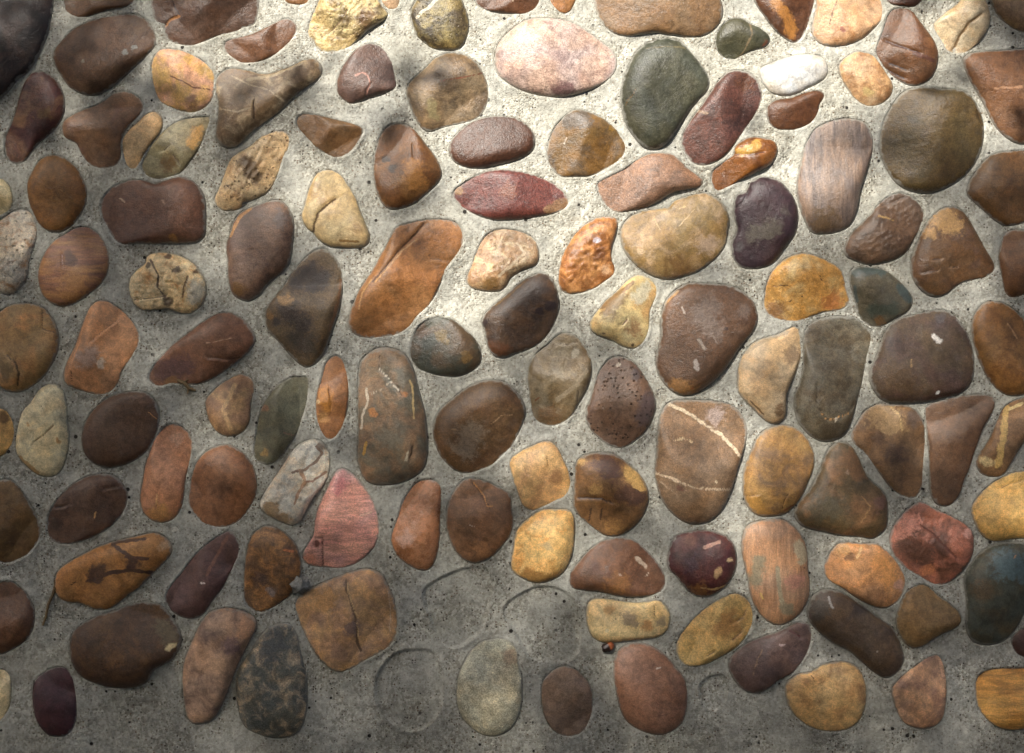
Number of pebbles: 131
